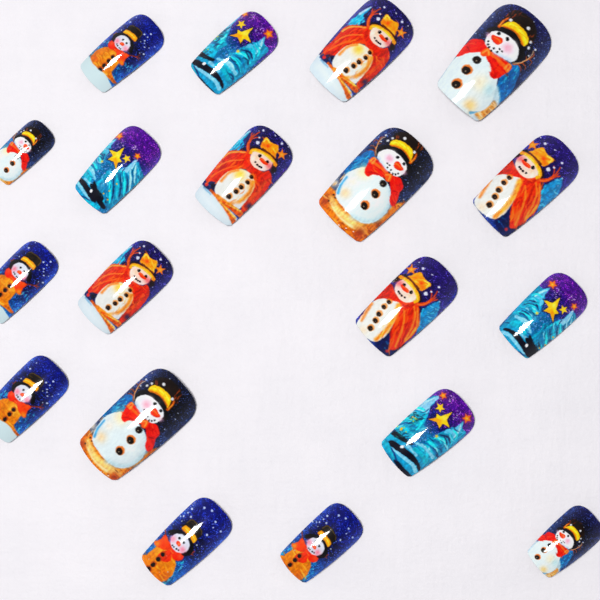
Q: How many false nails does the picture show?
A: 19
